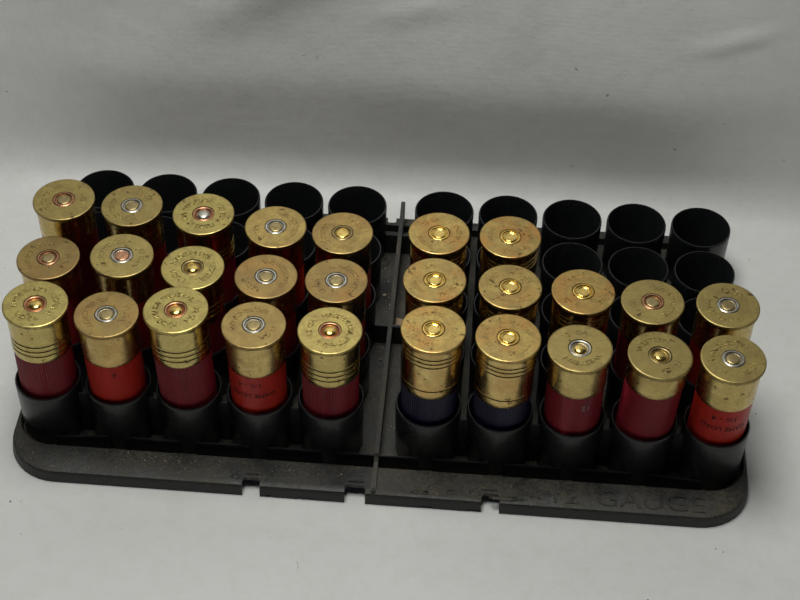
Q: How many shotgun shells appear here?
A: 27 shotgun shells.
